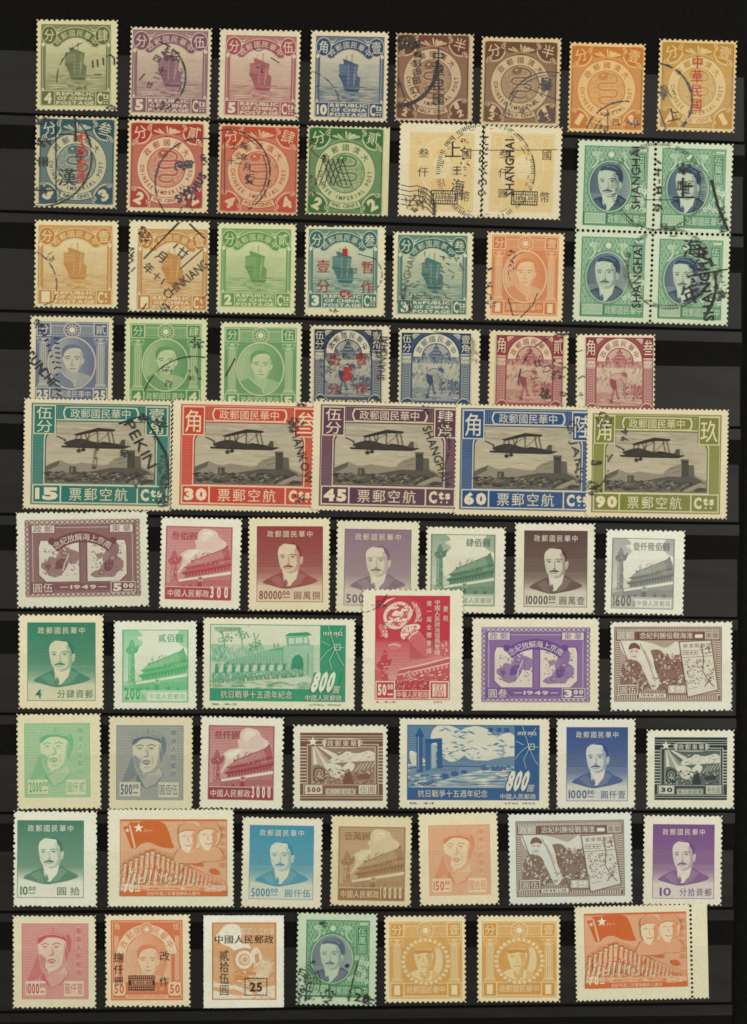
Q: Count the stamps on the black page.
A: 70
